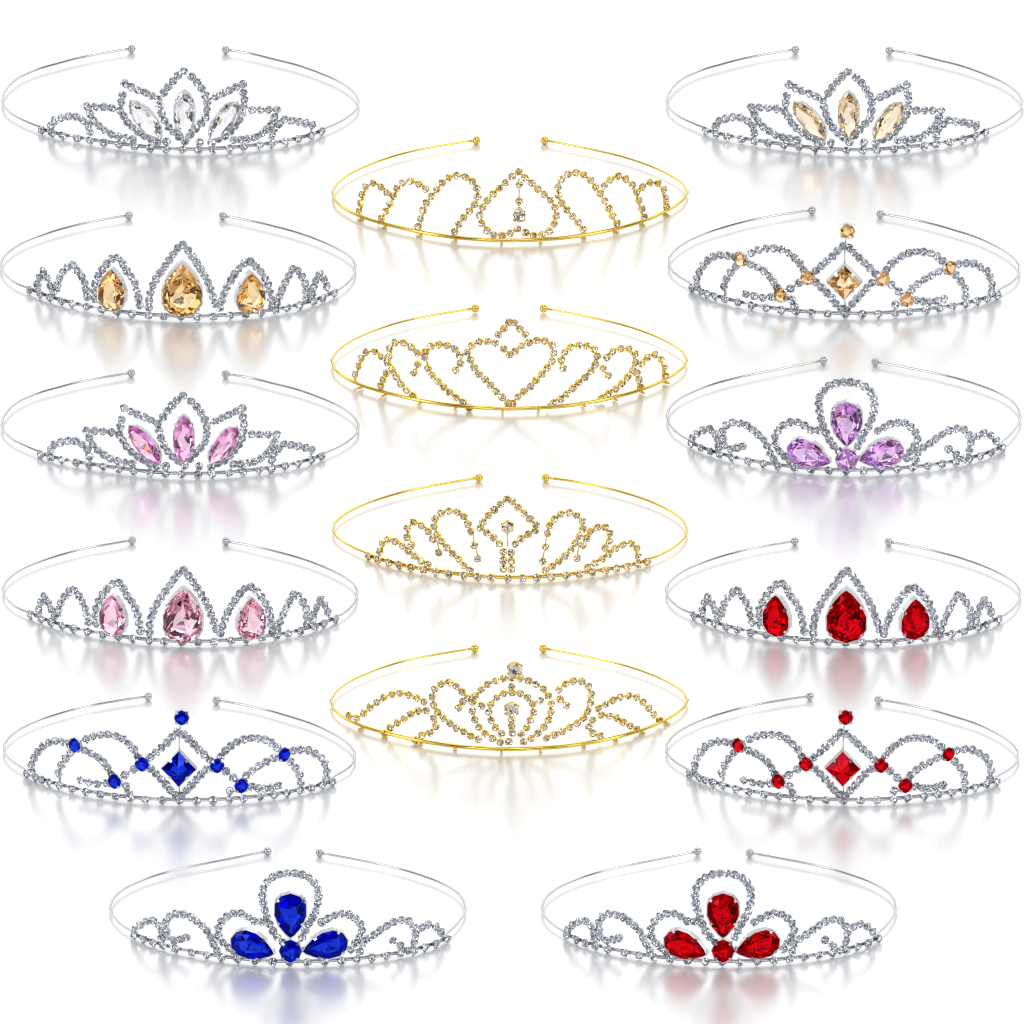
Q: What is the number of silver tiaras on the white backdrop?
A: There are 12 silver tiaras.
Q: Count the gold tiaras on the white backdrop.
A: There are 4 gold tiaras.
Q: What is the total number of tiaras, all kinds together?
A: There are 16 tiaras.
